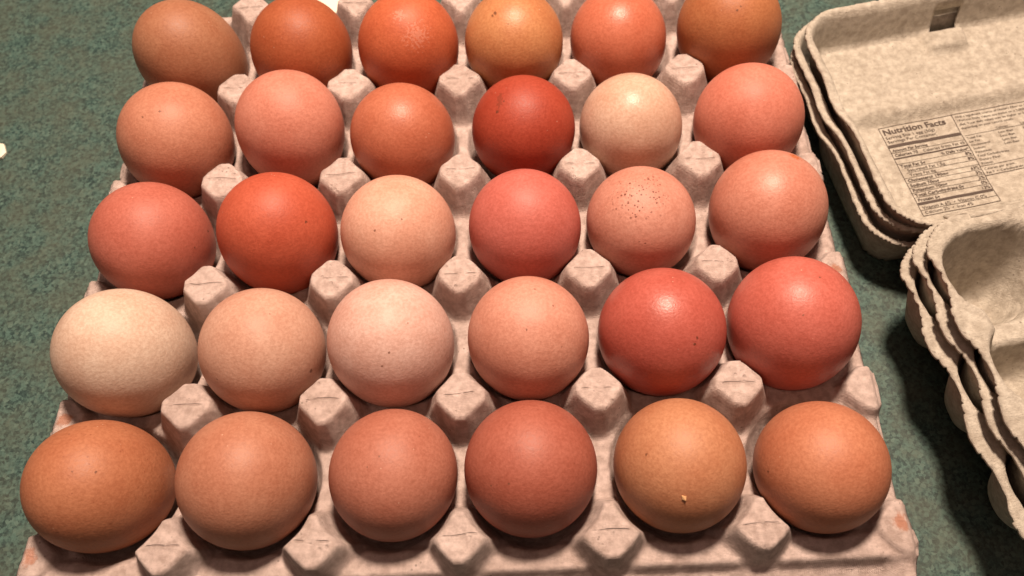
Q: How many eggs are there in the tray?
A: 30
